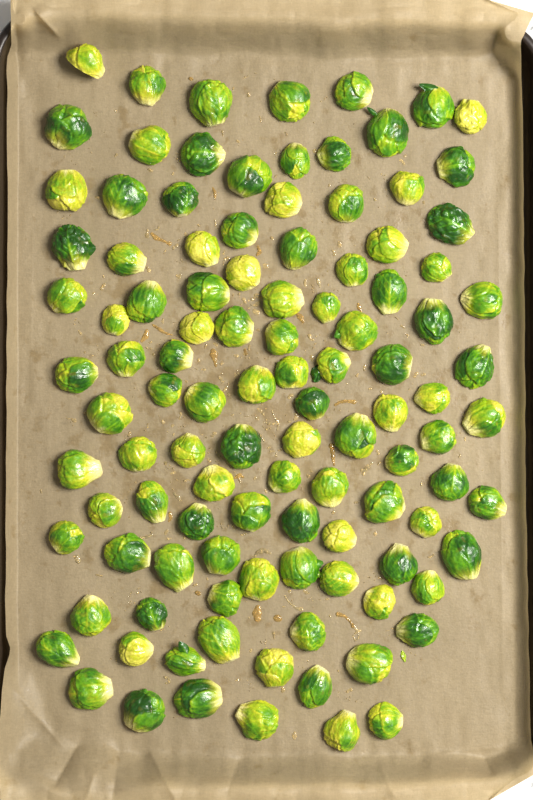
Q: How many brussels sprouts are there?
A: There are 109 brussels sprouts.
